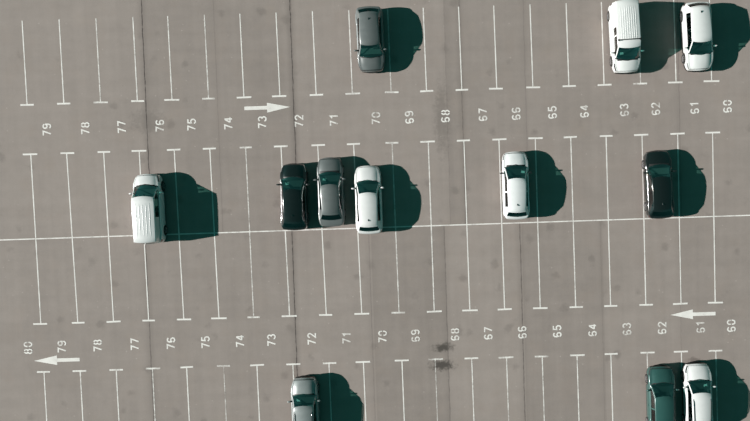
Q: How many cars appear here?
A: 12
